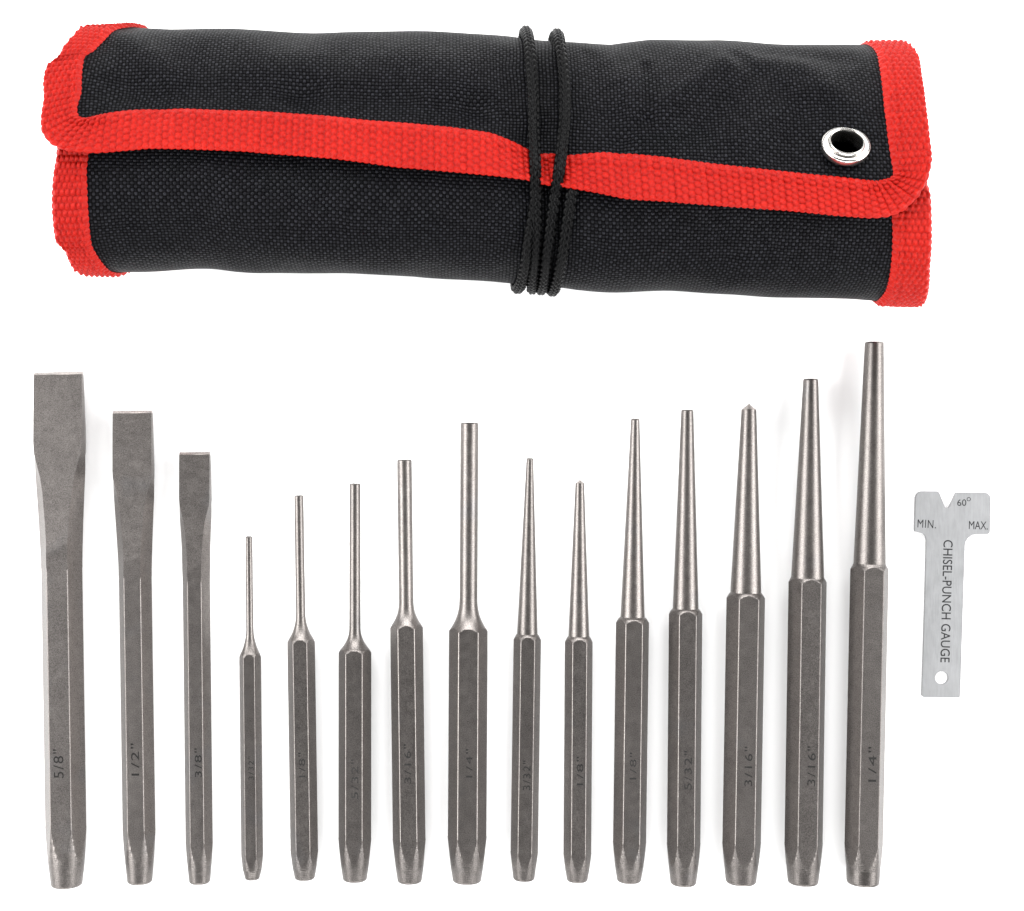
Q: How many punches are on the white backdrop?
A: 12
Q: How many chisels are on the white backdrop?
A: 3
